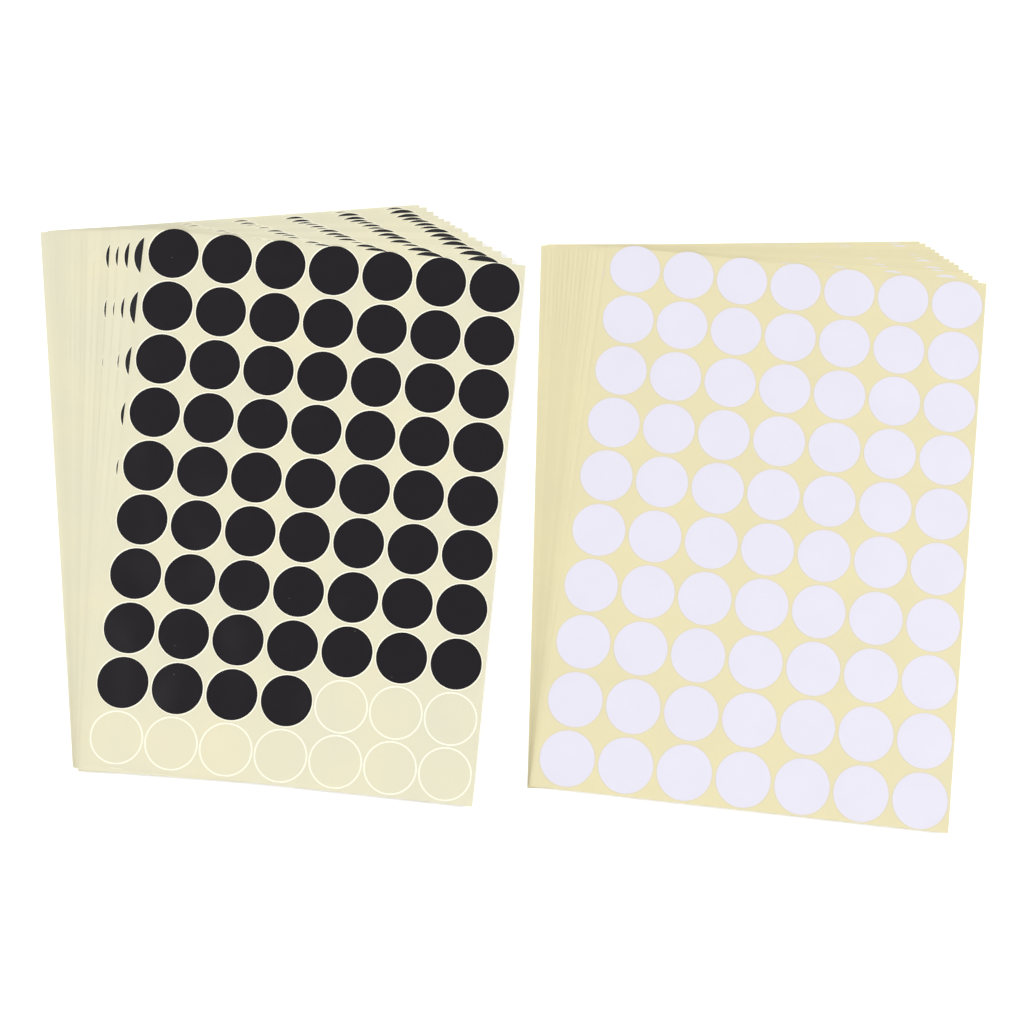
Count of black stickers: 60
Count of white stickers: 70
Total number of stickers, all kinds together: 130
